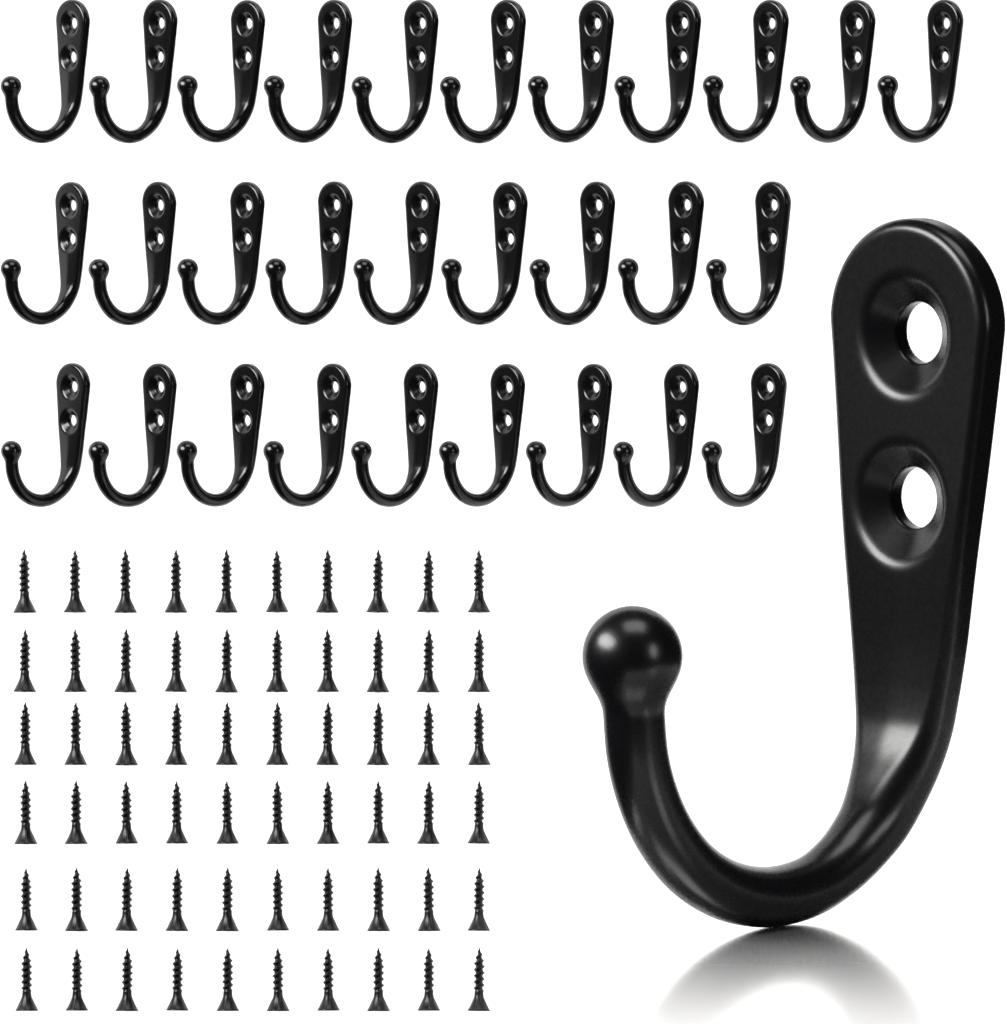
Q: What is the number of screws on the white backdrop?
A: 60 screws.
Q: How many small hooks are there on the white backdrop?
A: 29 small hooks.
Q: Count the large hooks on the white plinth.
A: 1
